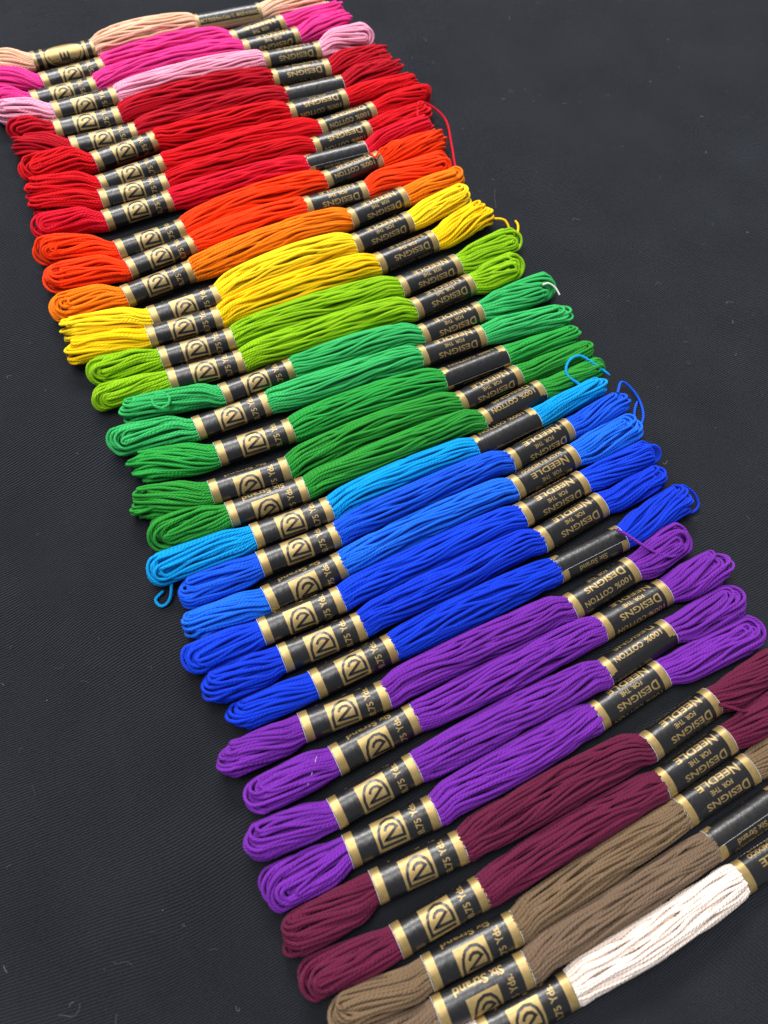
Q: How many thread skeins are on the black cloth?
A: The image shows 37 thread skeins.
